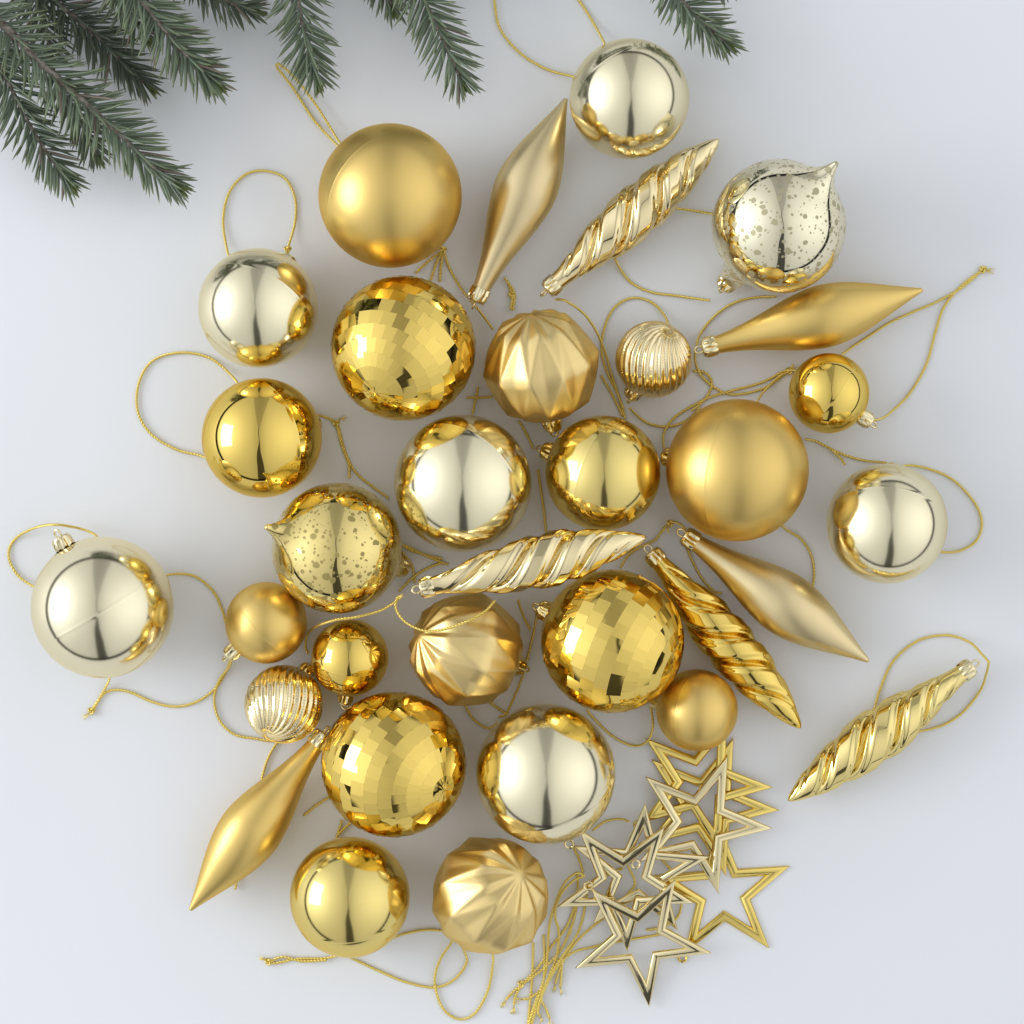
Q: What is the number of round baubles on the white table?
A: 25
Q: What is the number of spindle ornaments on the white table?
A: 4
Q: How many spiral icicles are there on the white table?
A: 4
